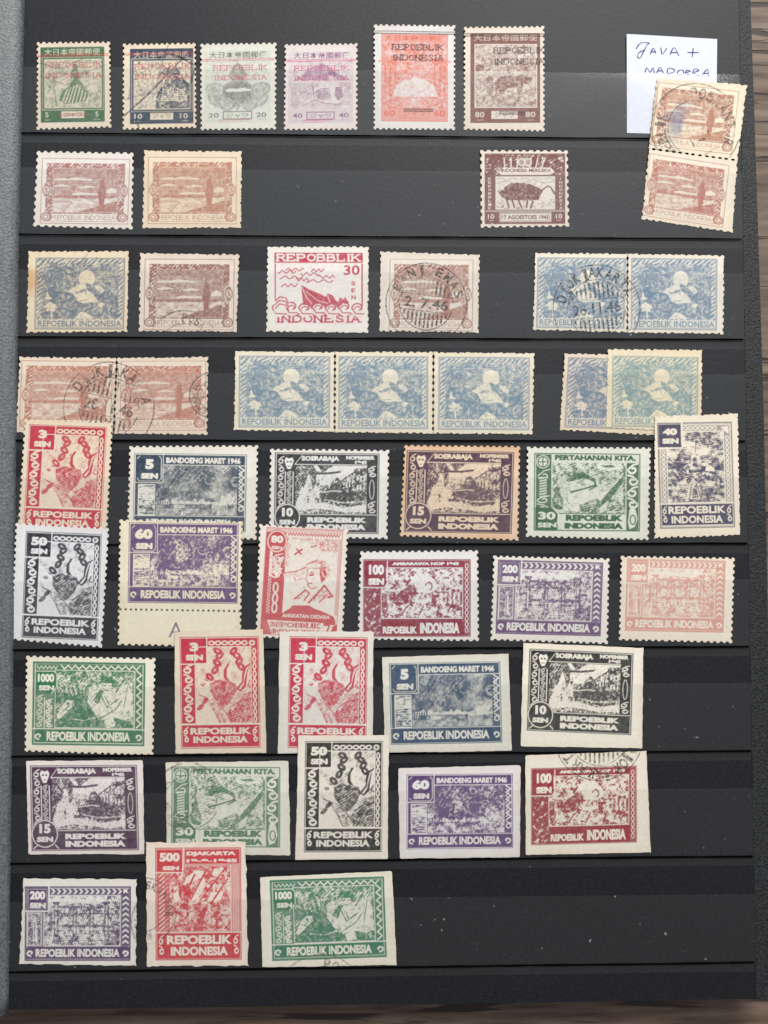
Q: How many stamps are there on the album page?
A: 49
